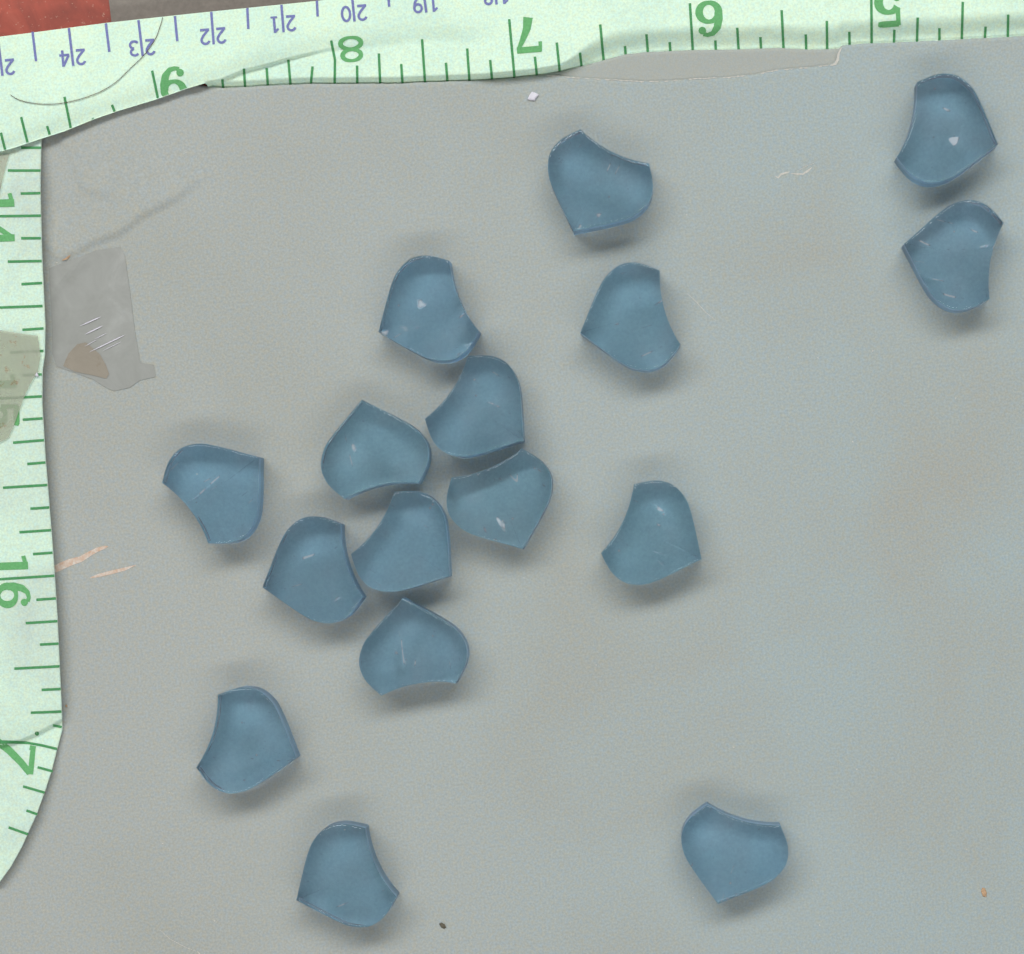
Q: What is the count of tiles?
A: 16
